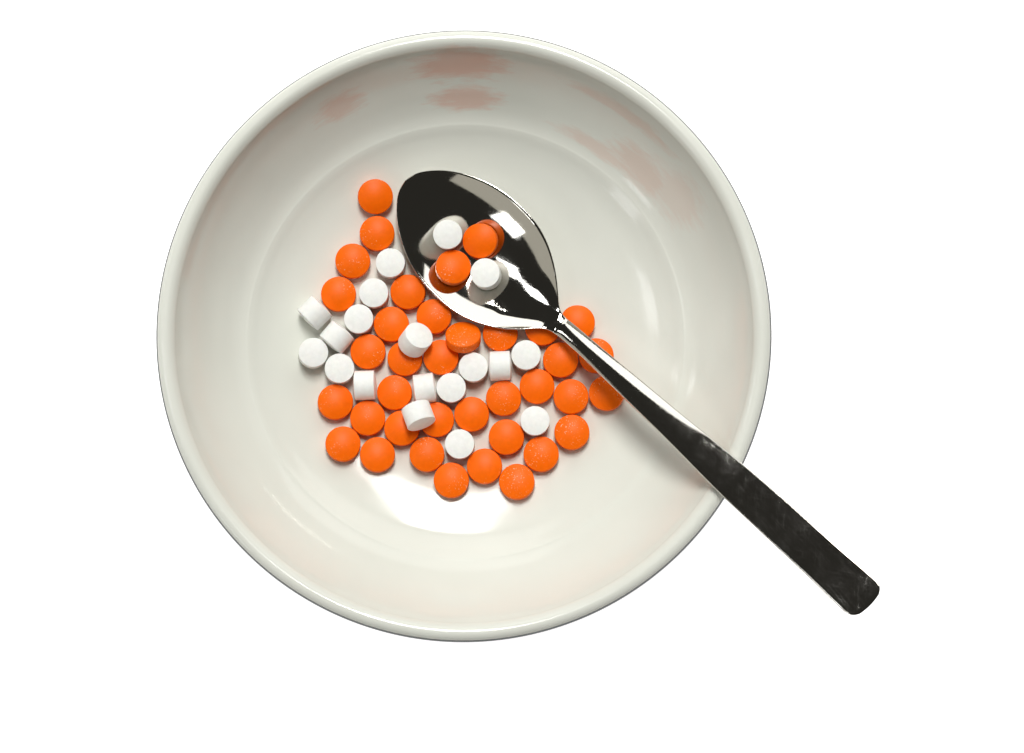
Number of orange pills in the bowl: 37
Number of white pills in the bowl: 19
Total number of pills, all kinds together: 56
